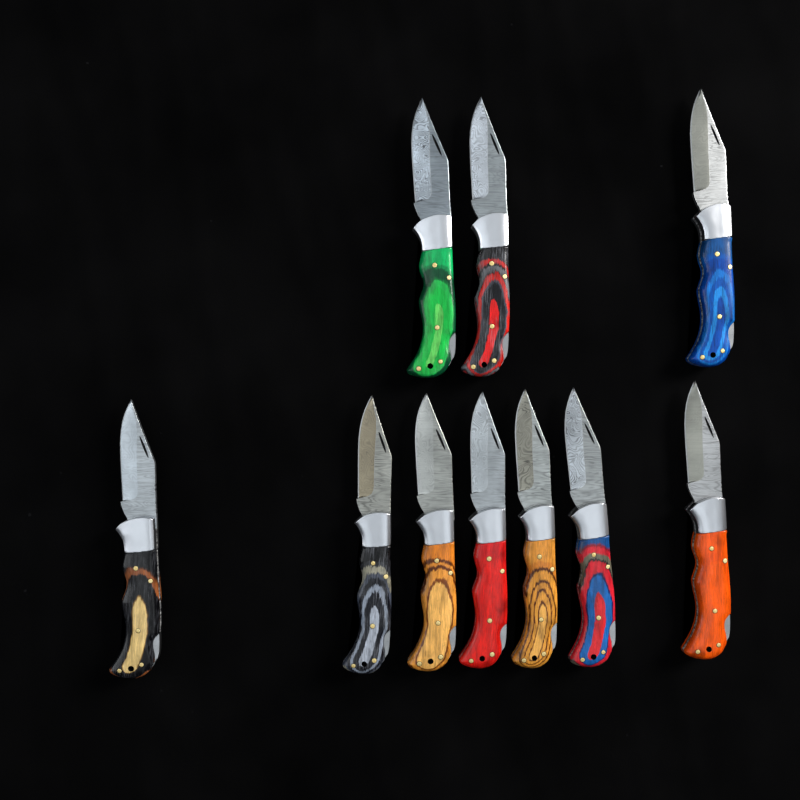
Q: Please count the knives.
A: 10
